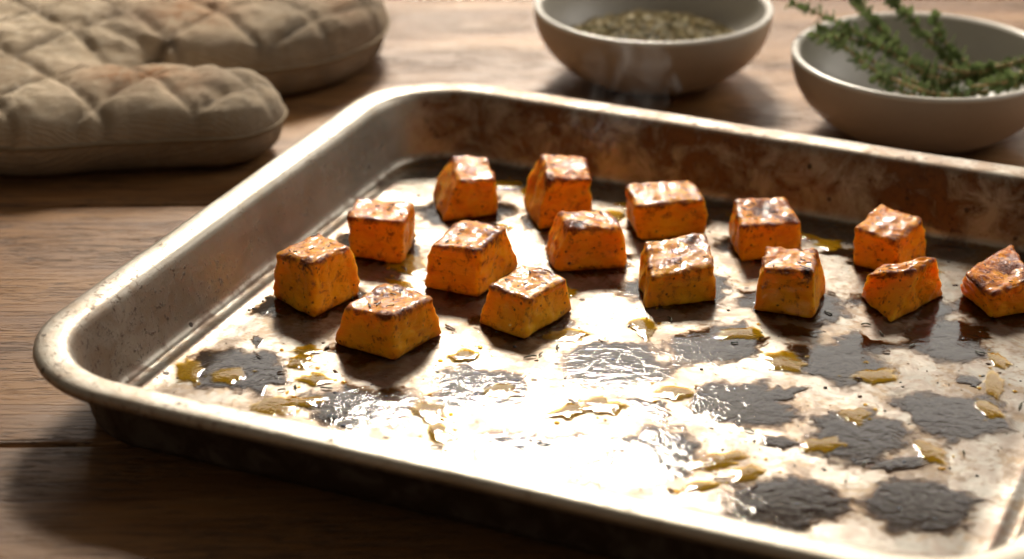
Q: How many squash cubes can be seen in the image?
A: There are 15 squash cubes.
